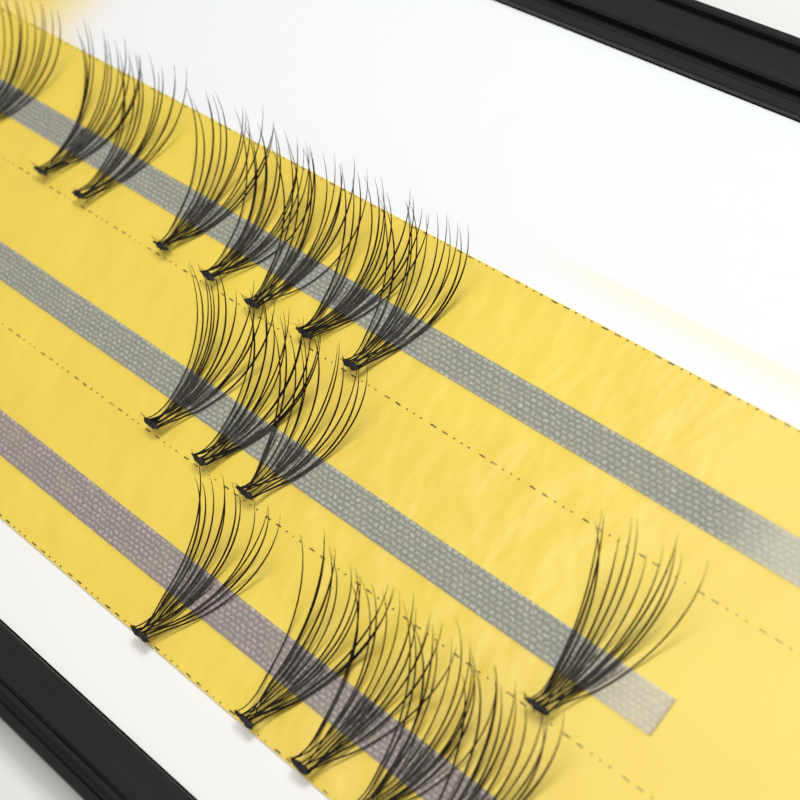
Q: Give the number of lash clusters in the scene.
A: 17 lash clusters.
